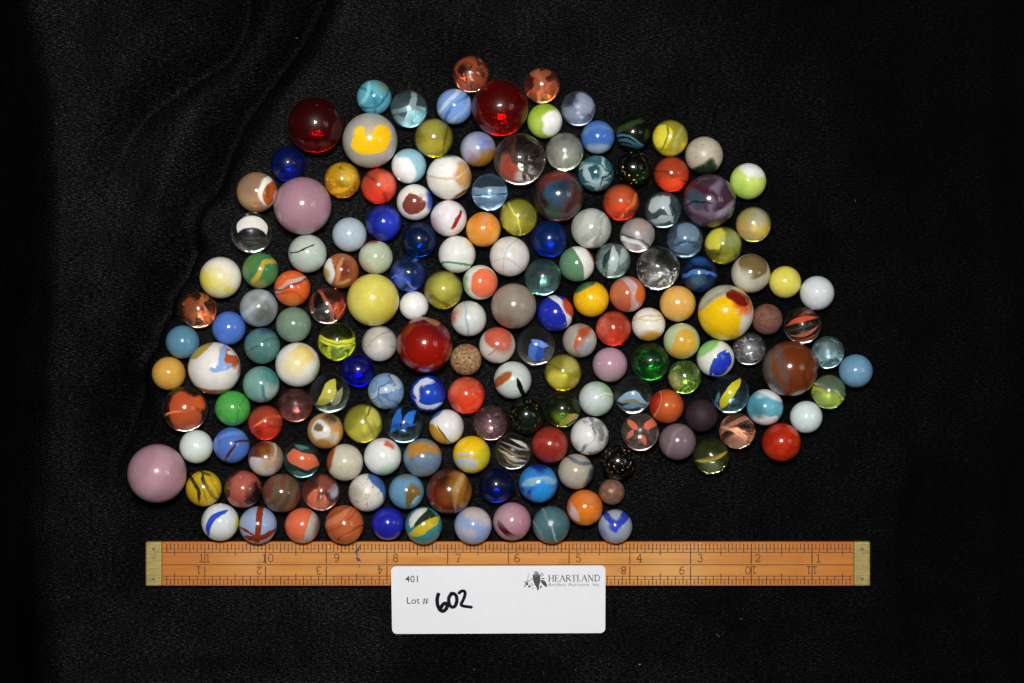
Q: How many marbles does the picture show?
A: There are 173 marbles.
